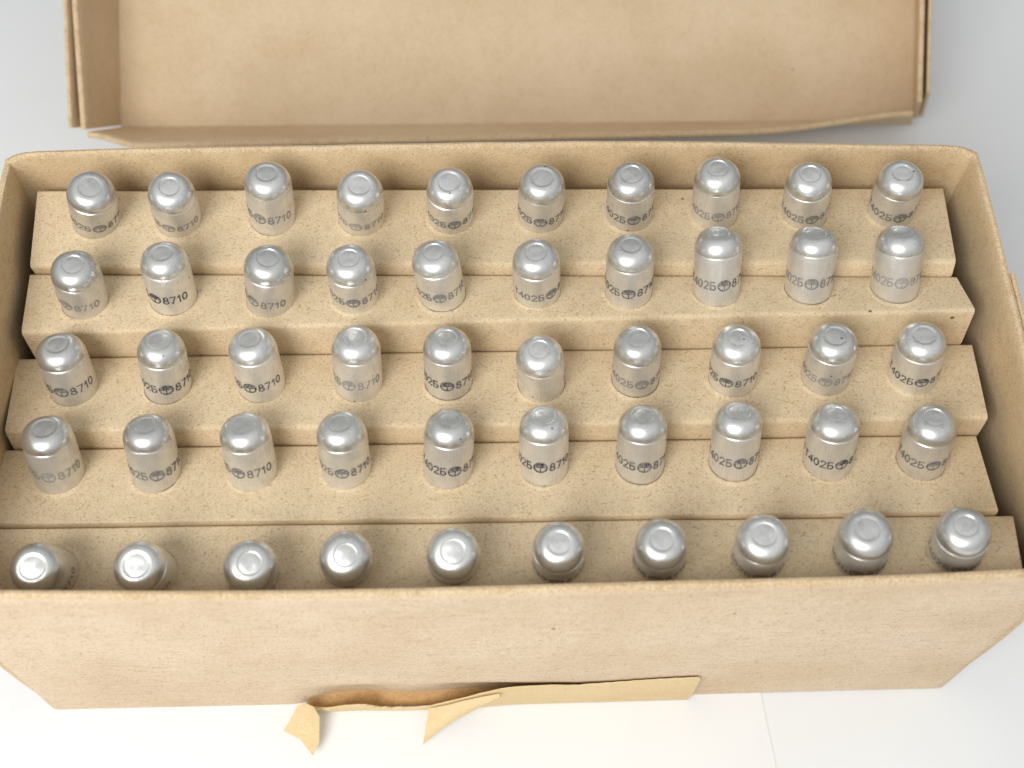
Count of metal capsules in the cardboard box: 50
